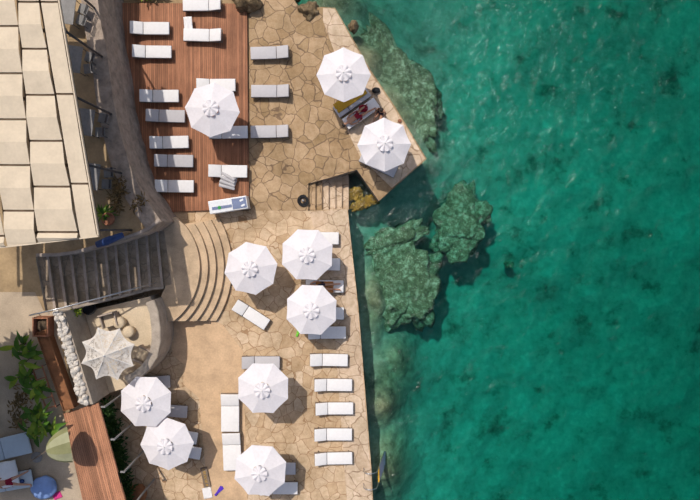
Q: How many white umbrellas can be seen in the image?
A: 10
